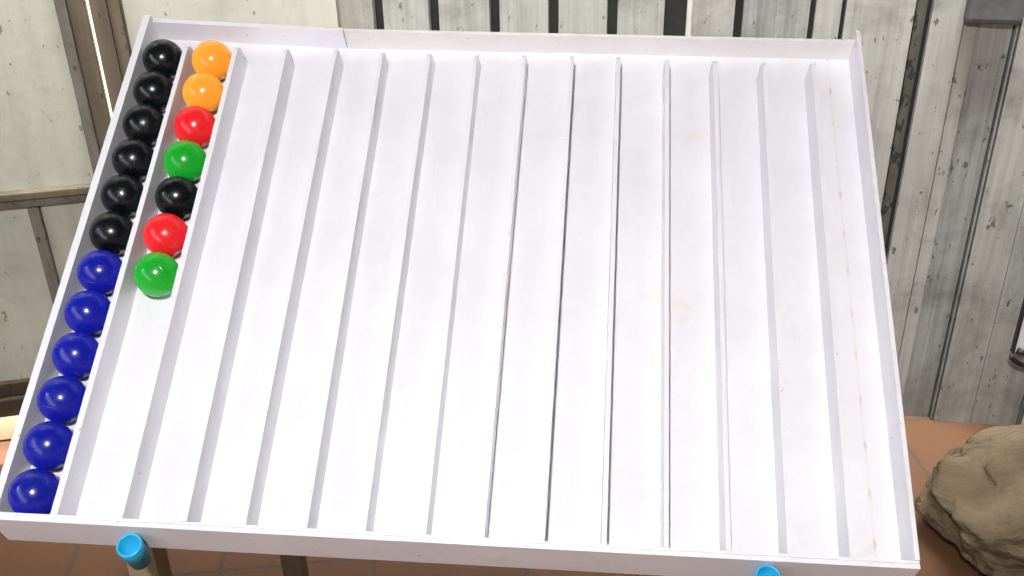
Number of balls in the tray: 19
